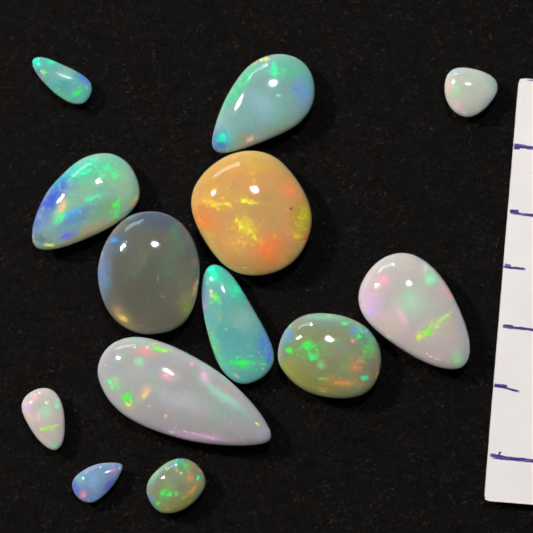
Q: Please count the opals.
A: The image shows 13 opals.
